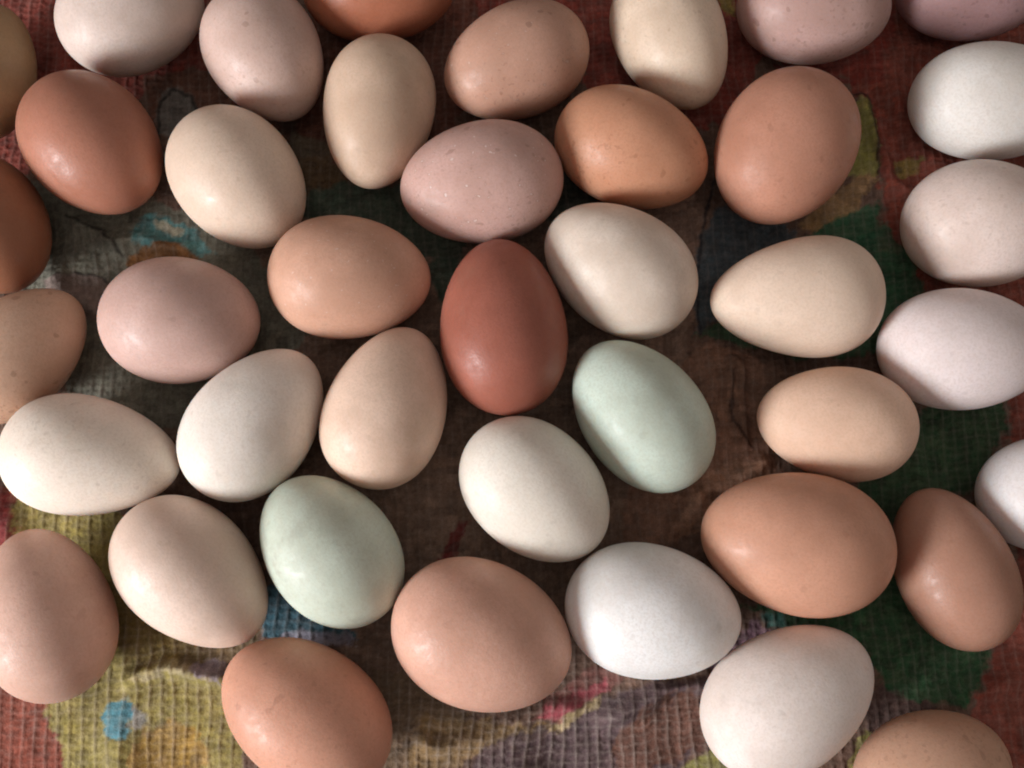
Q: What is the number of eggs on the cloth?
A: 41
